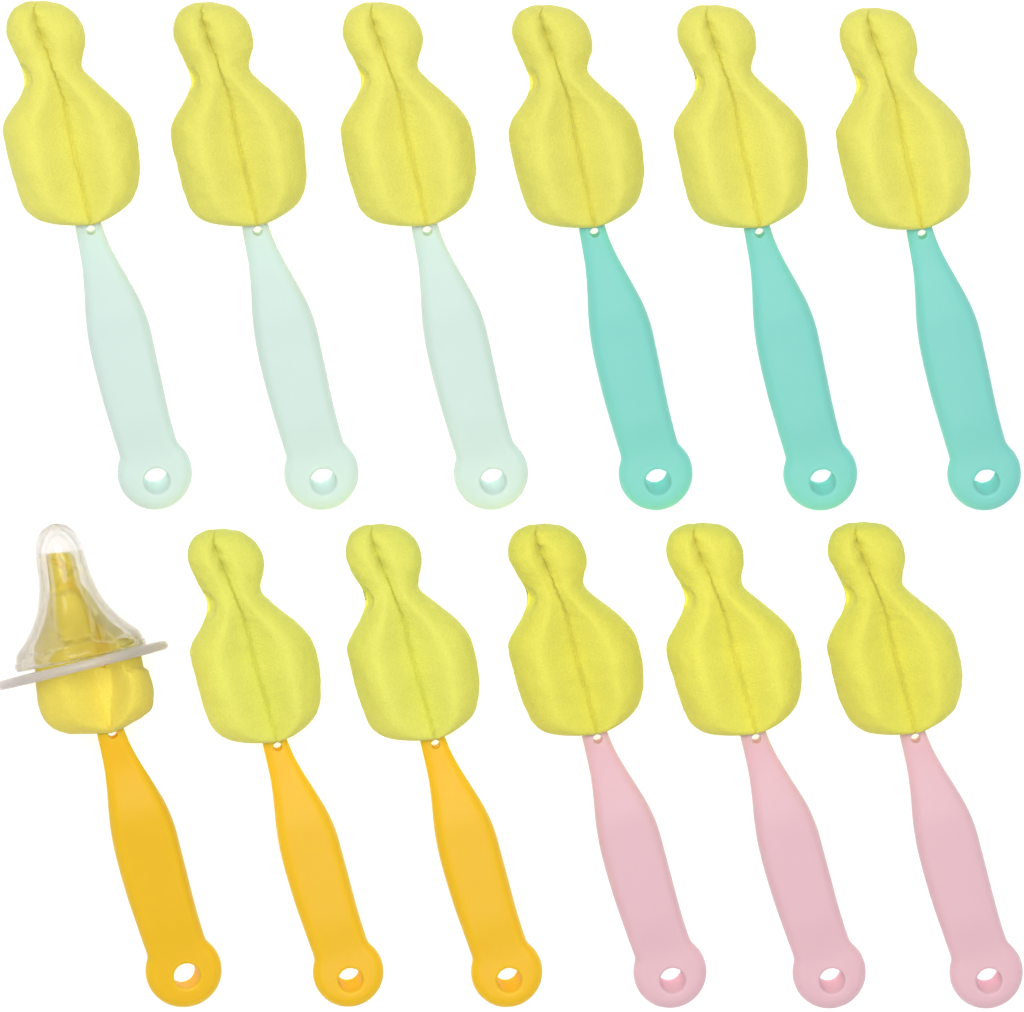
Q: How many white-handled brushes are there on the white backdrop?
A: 3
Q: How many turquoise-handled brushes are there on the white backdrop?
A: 3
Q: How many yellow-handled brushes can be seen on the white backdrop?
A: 3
